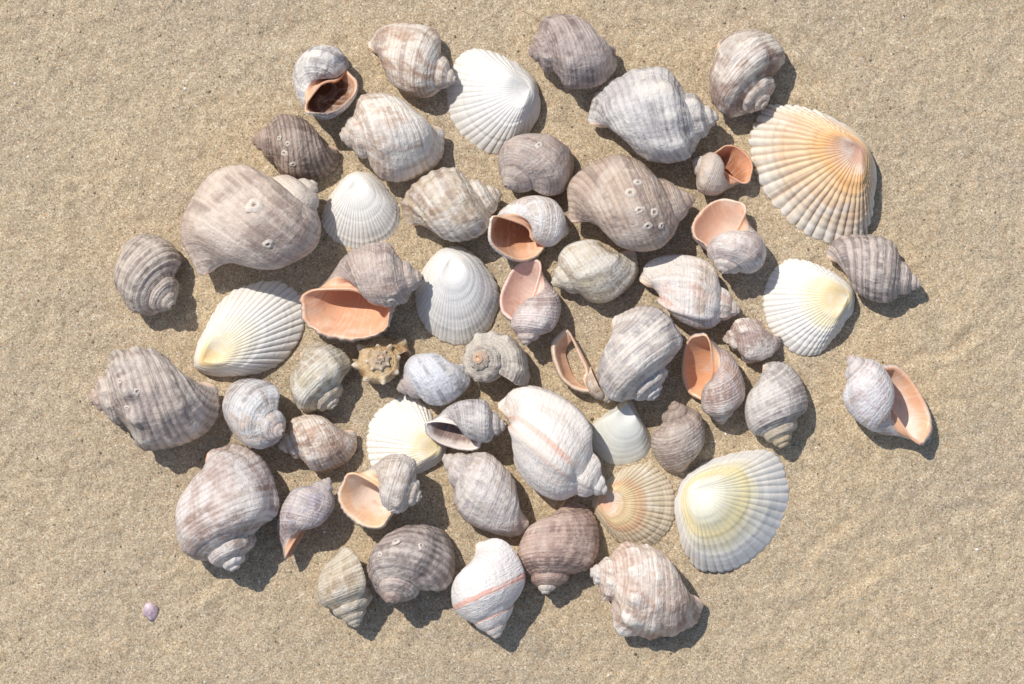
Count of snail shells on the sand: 45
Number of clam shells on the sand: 10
